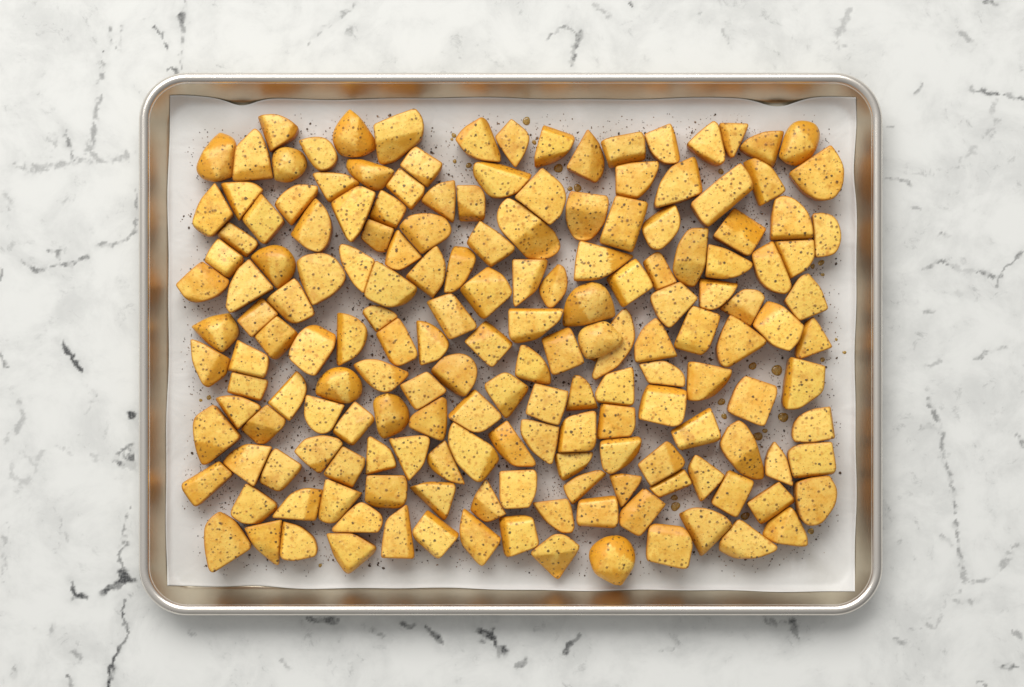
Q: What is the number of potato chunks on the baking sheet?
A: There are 172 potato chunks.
